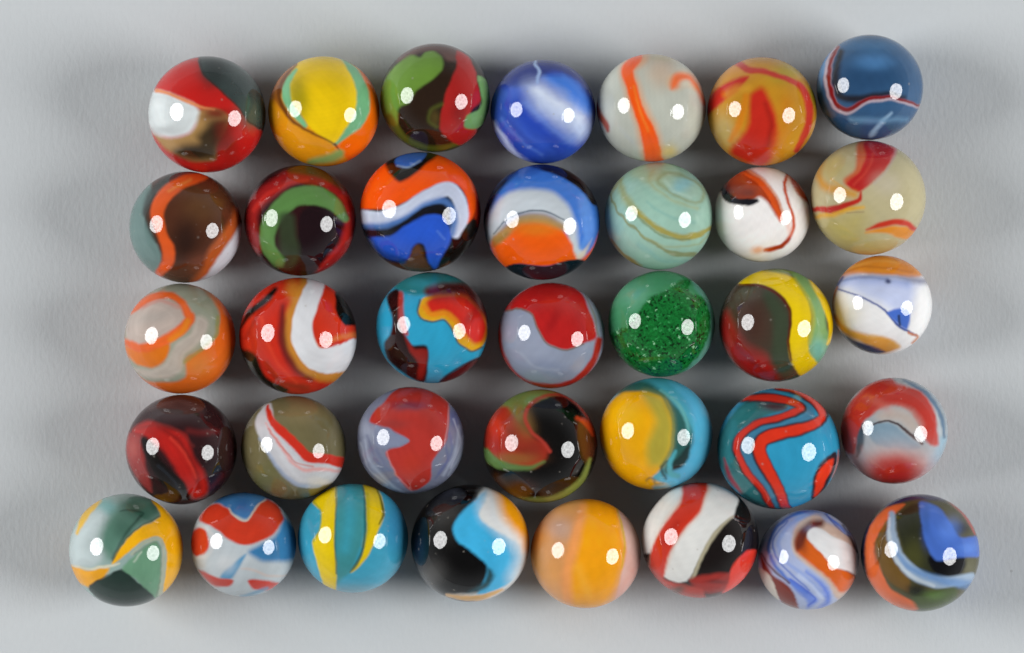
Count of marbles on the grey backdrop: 36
